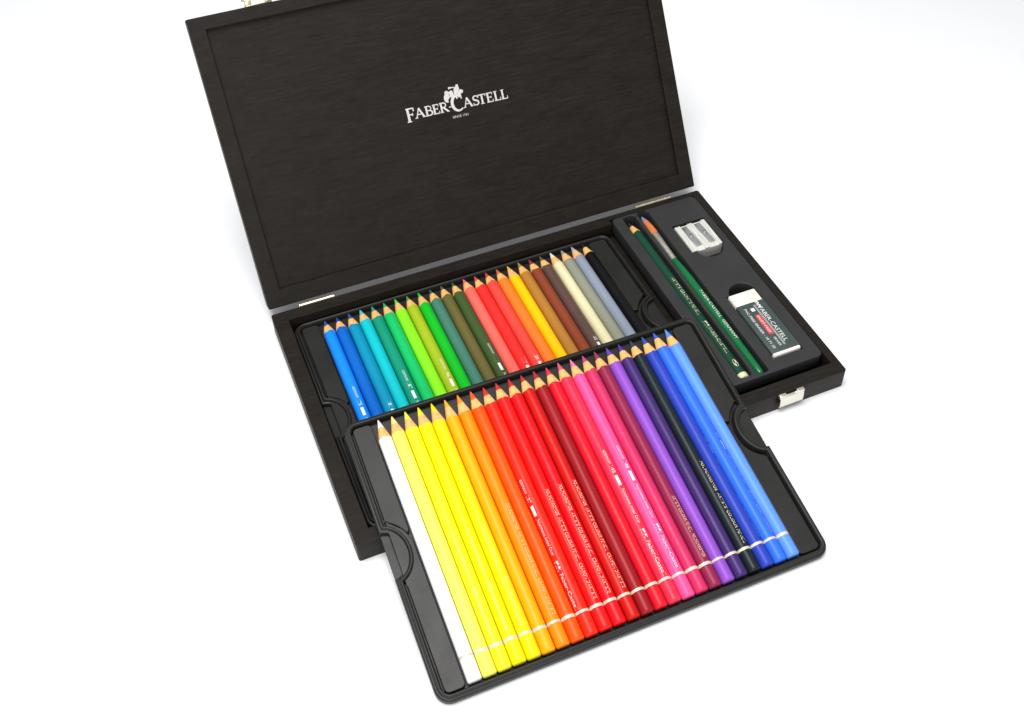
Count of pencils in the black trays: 49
